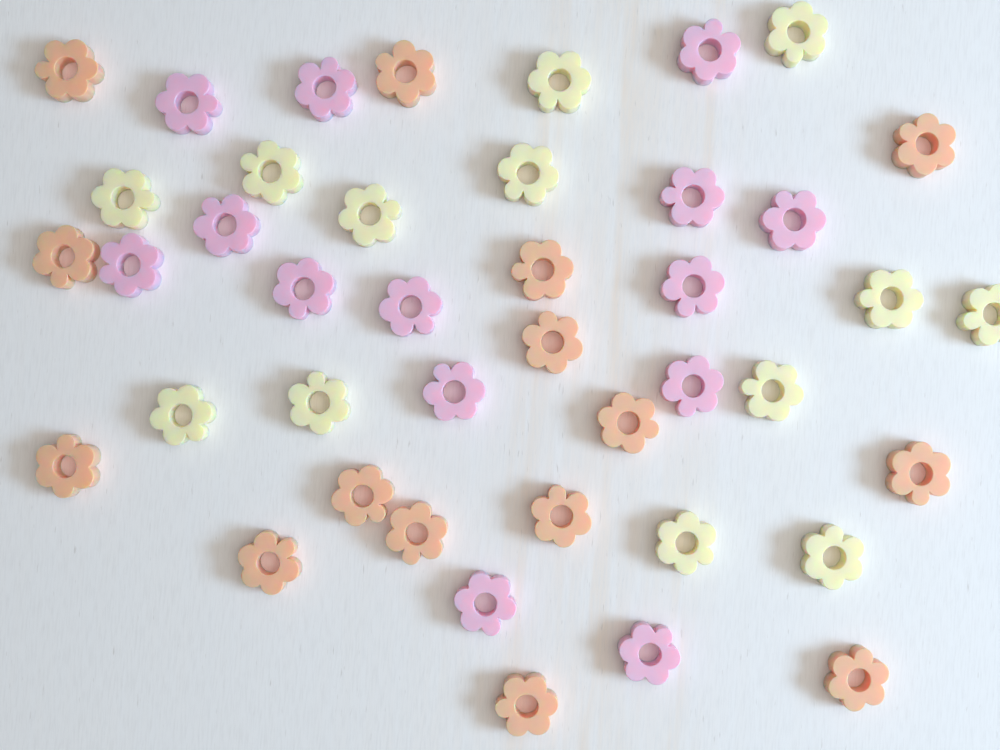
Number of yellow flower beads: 13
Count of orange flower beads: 15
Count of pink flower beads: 14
